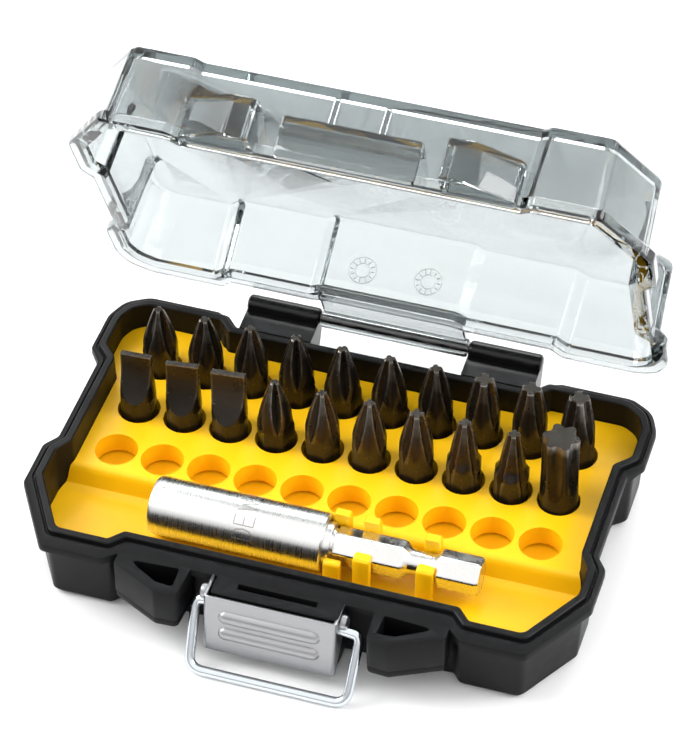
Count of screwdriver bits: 20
